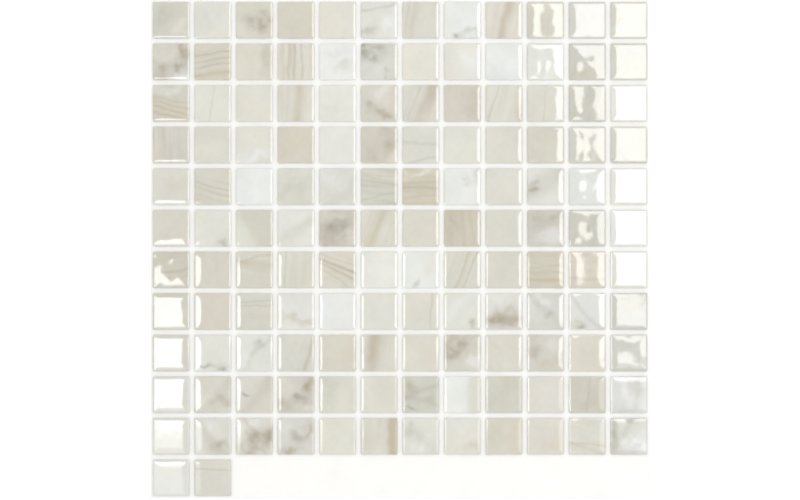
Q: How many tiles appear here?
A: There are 134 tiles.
